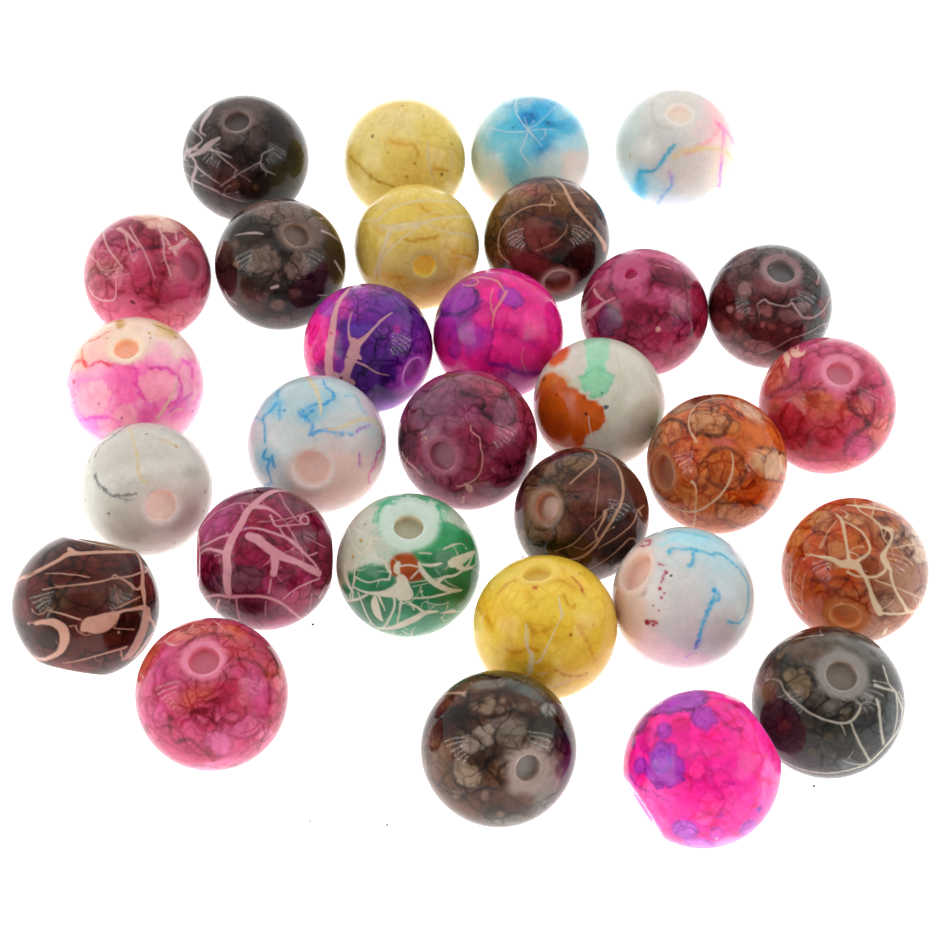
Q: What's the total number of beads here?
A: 30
